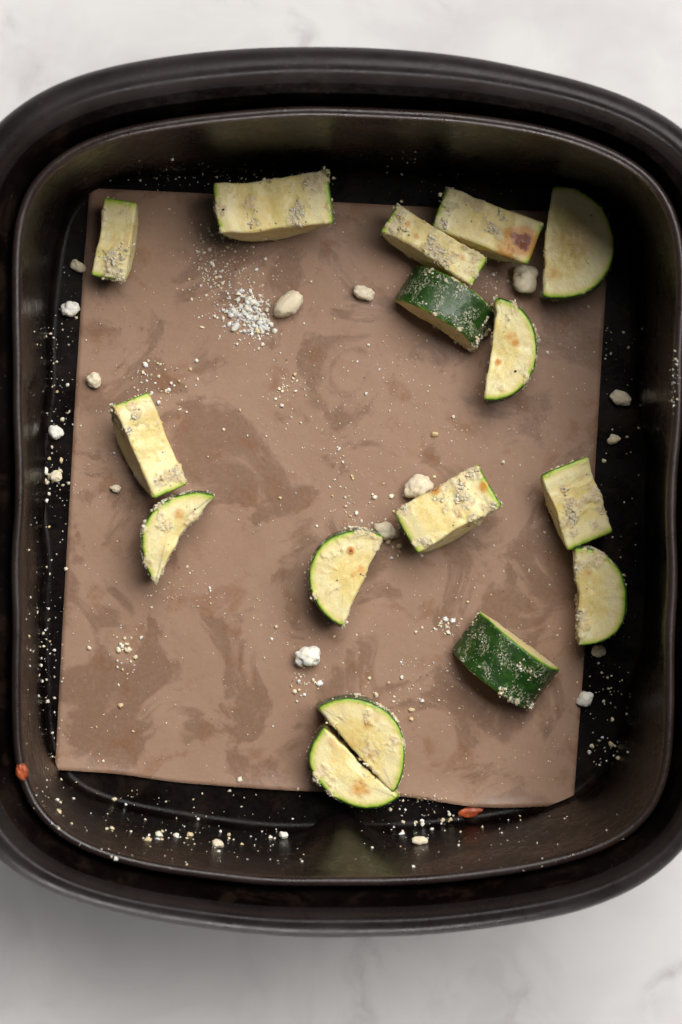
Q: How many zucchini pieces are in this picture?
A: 16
